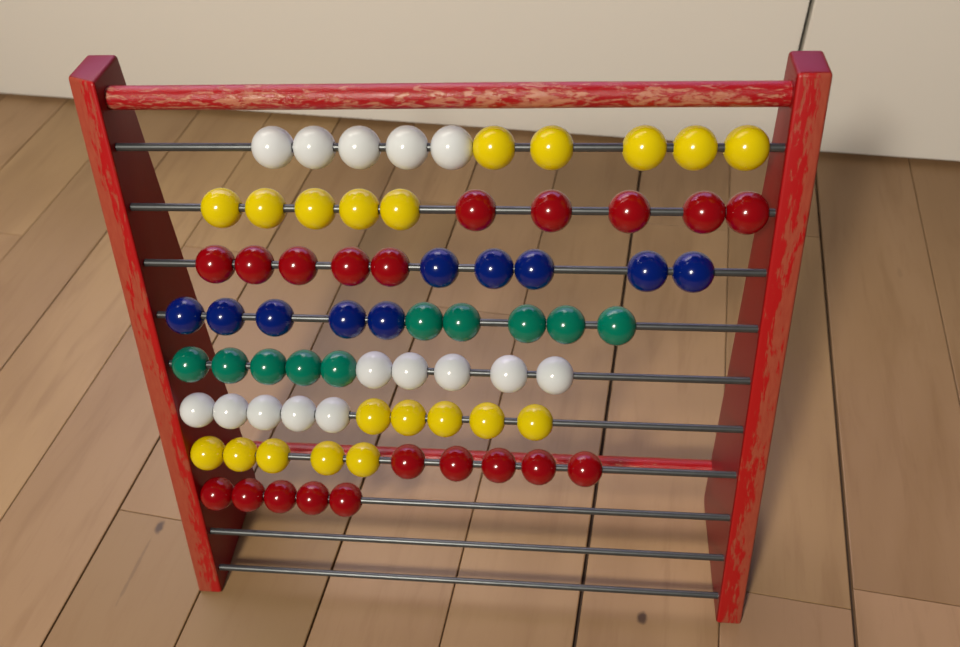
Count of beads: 75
